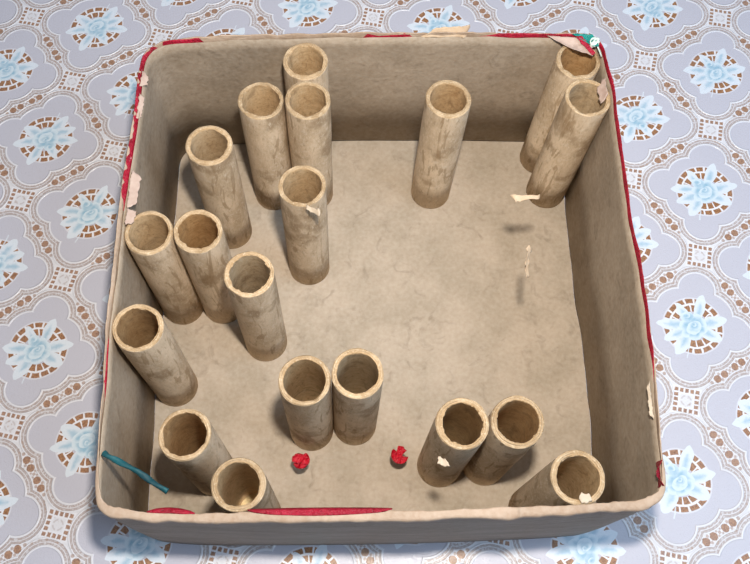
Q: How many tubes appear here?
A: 19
